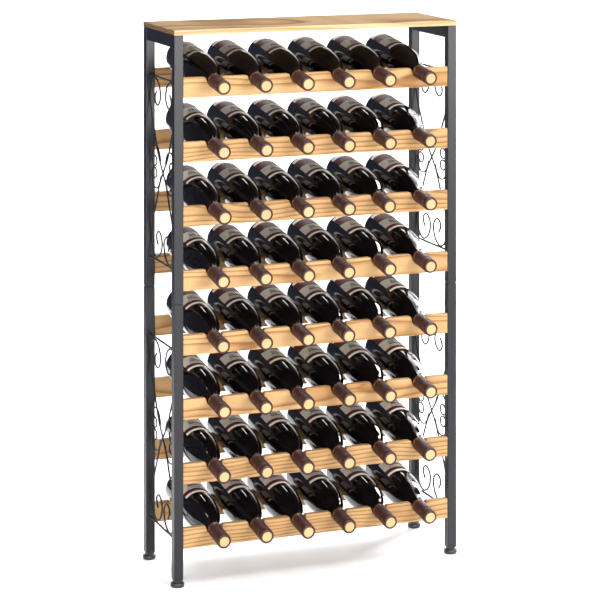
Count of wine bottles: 48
